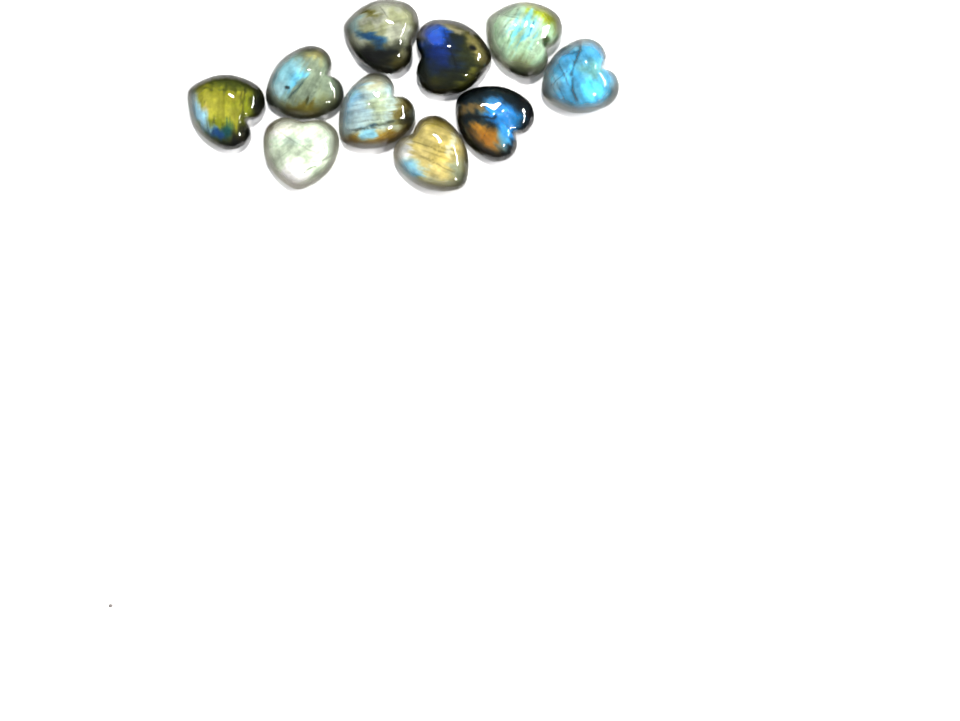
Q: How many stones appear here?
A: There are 10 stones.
